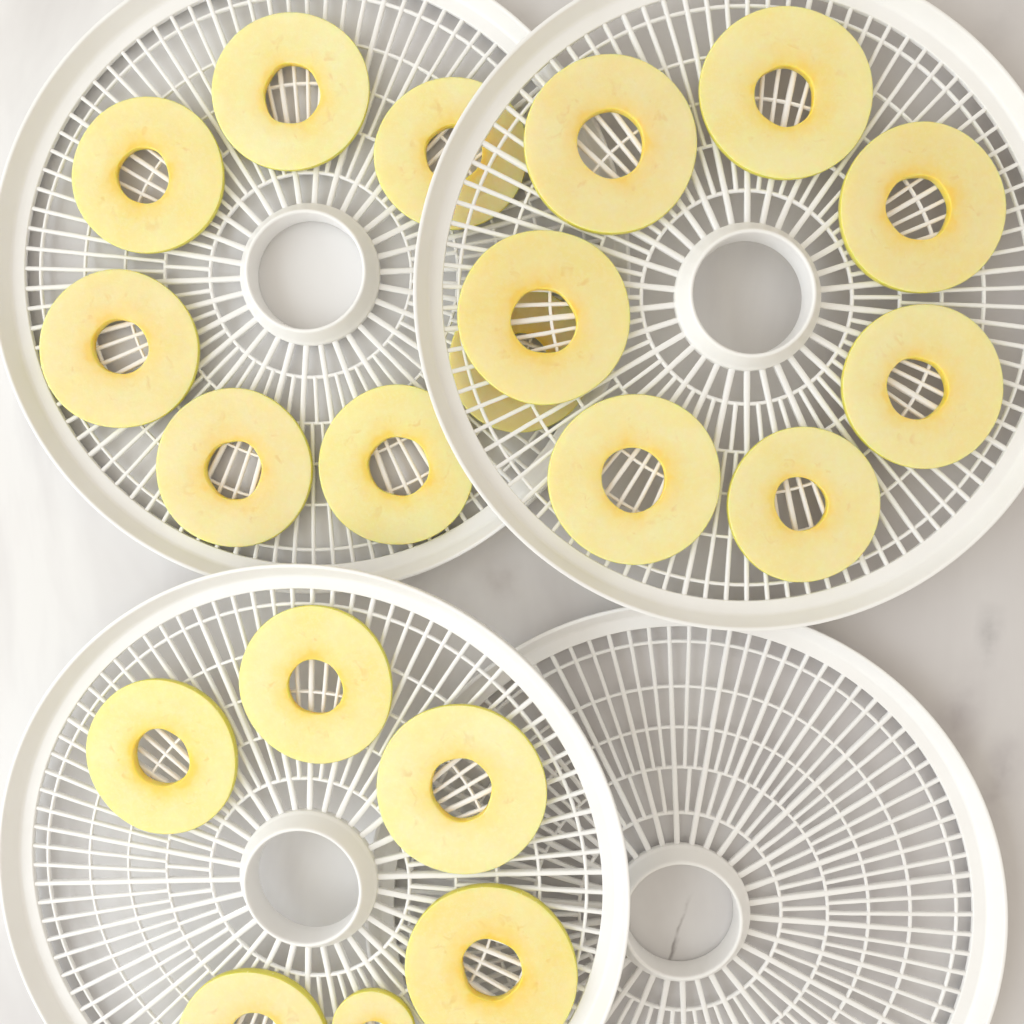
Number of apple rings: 20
